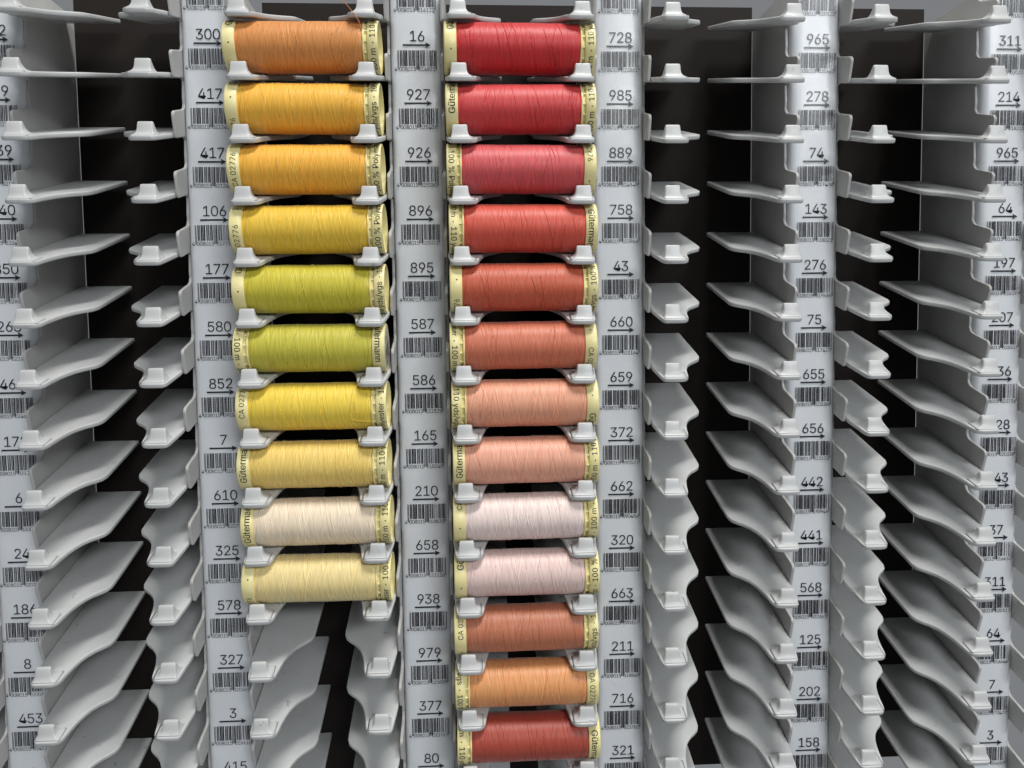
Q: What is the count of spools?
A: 23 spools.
